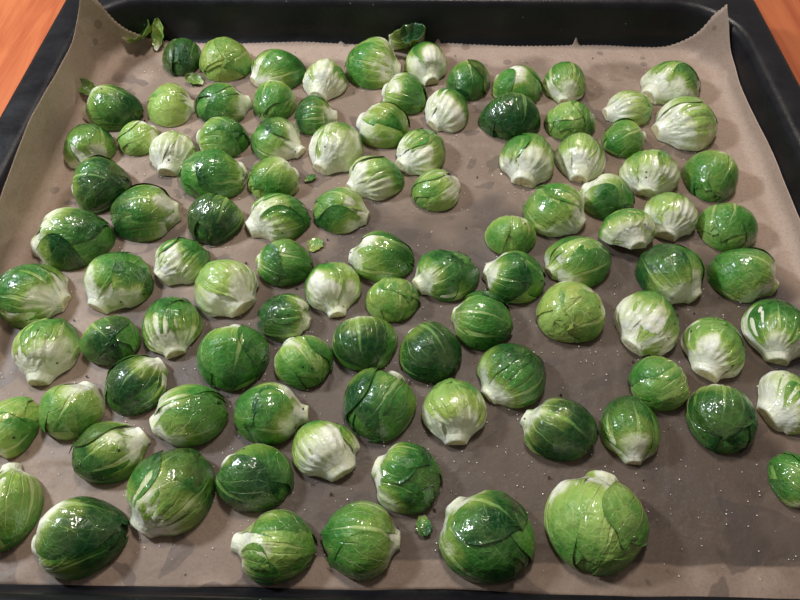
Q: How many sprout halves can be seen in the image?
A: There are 101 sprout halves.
